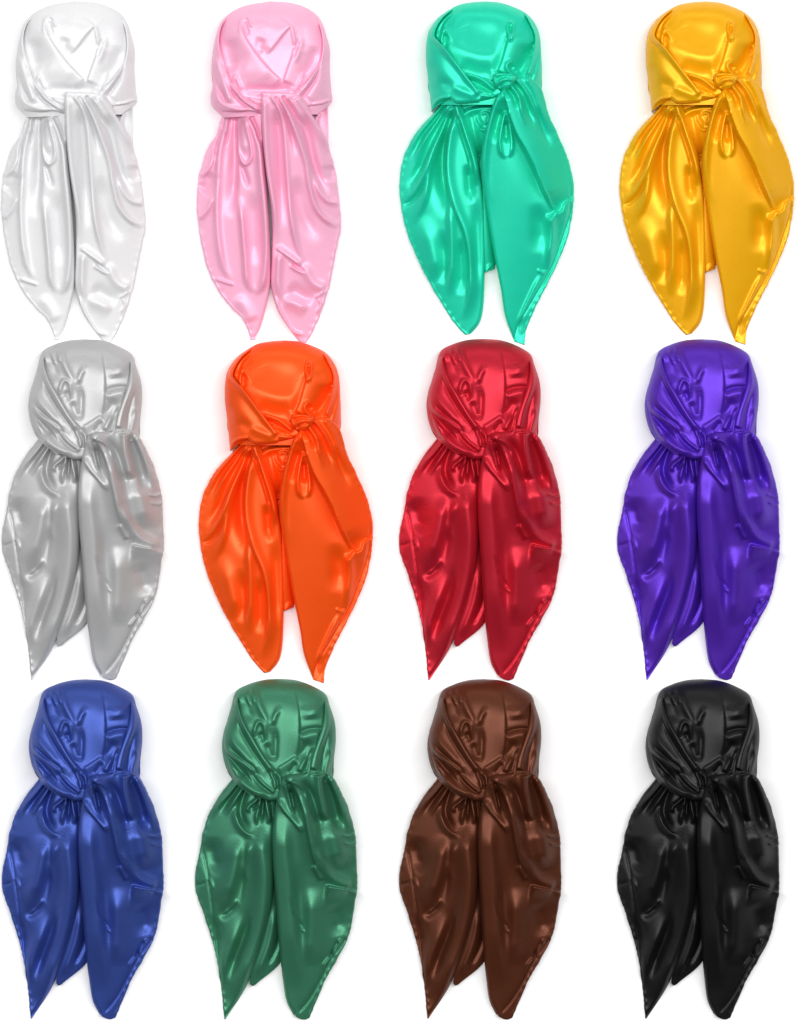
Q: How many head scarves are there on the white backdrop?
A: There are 12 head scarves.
